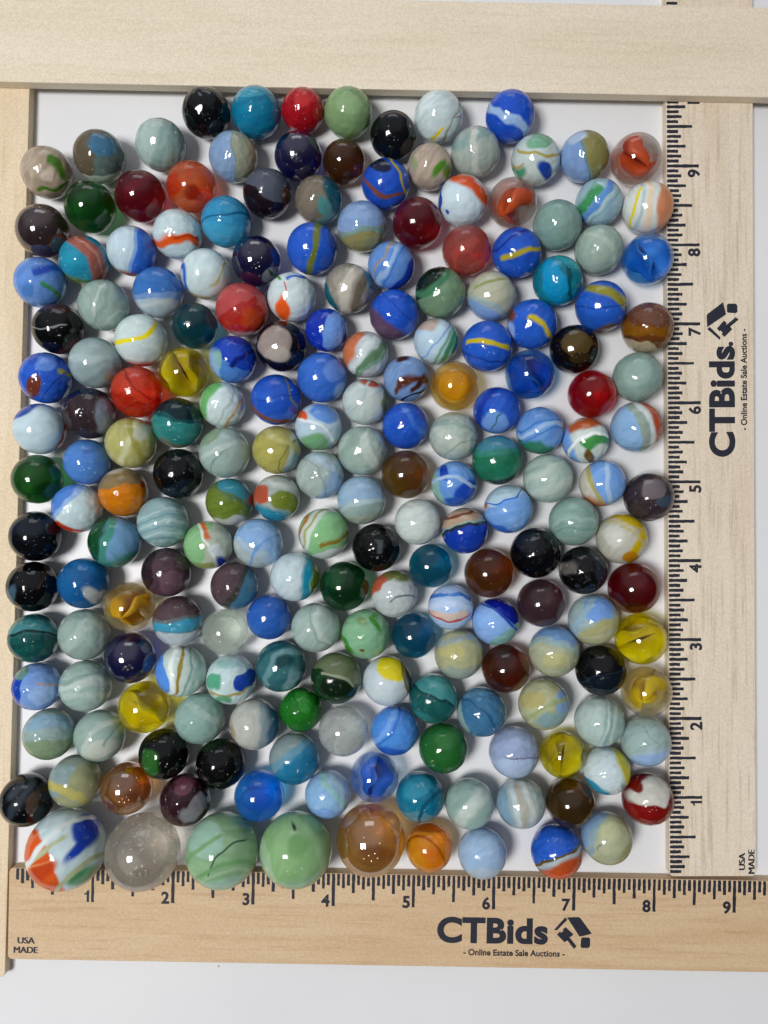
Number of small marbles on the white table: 196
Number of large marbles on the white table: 5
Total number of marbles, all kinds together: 201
